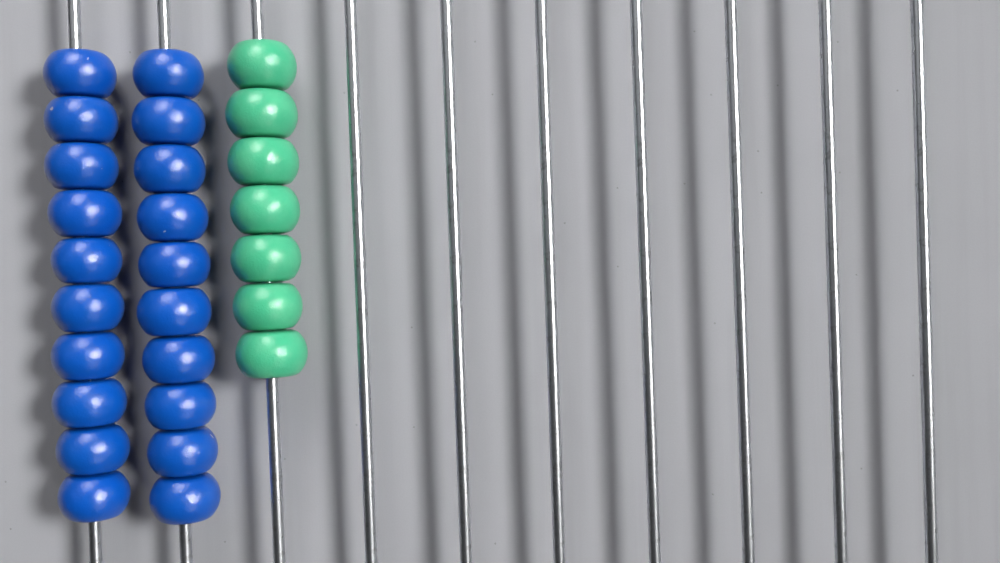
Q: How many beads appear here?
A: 27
